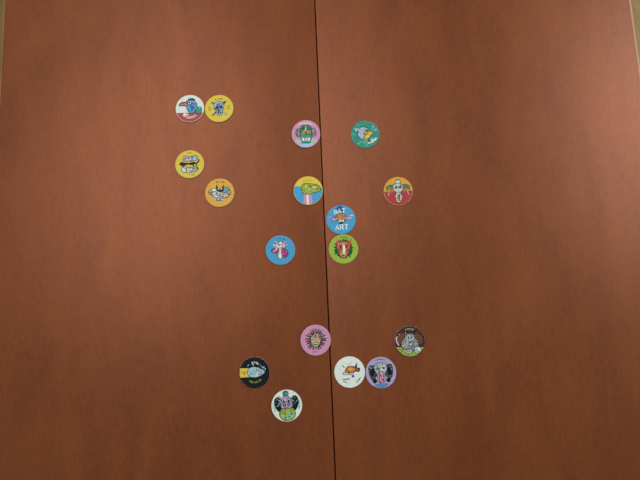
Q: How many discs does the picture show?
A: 17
